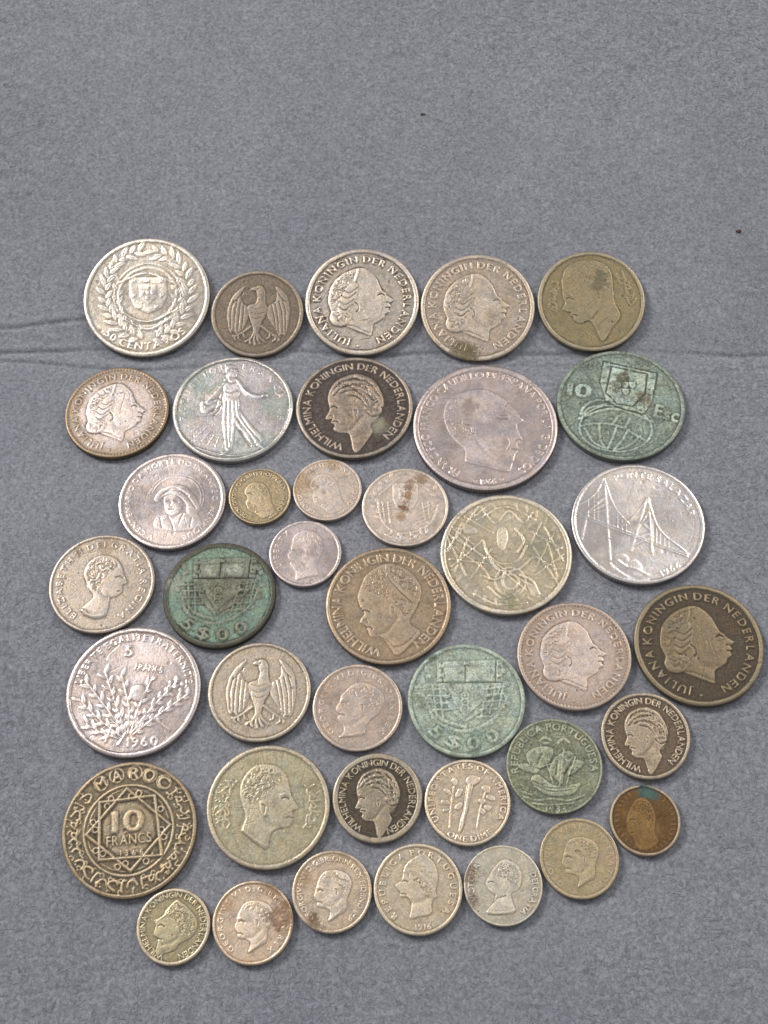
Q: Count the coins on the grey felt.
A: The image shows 39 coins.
